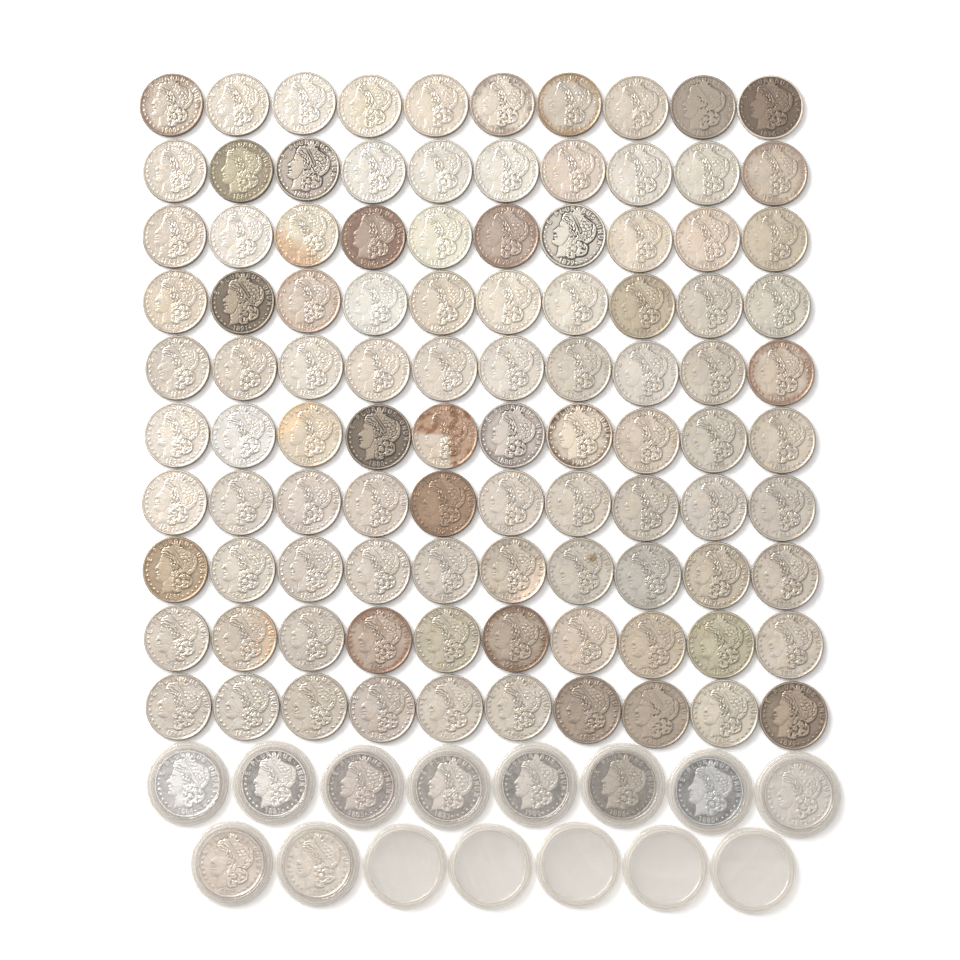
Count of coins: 110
